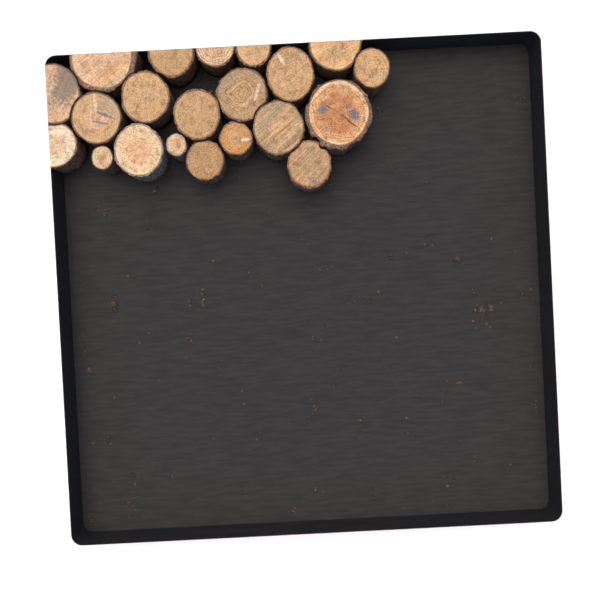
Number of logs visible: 21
